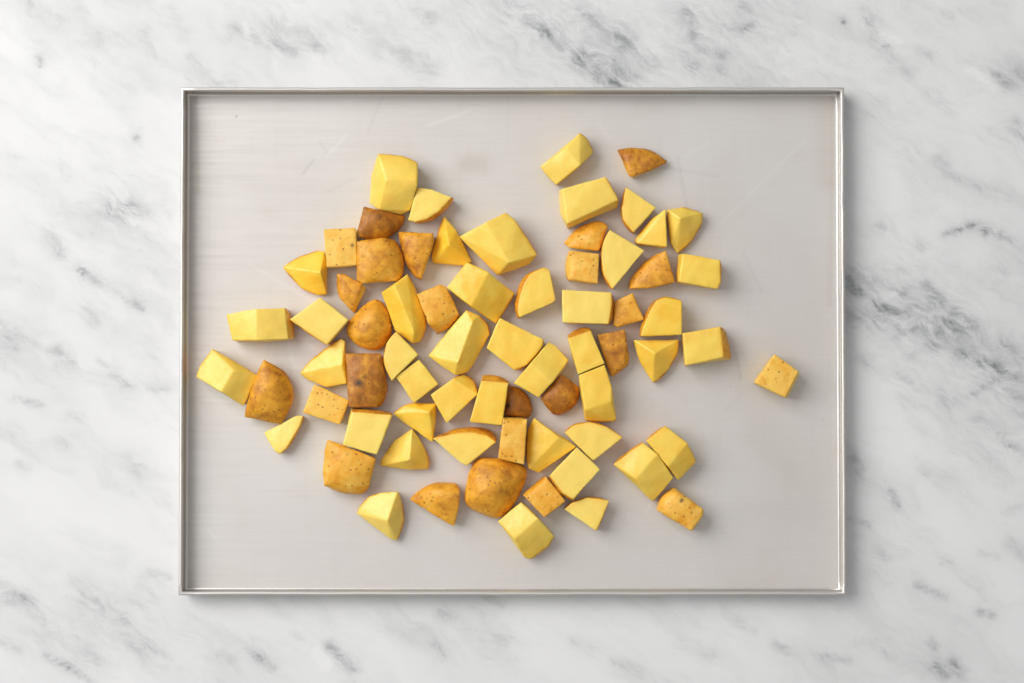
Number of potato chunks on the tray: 70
